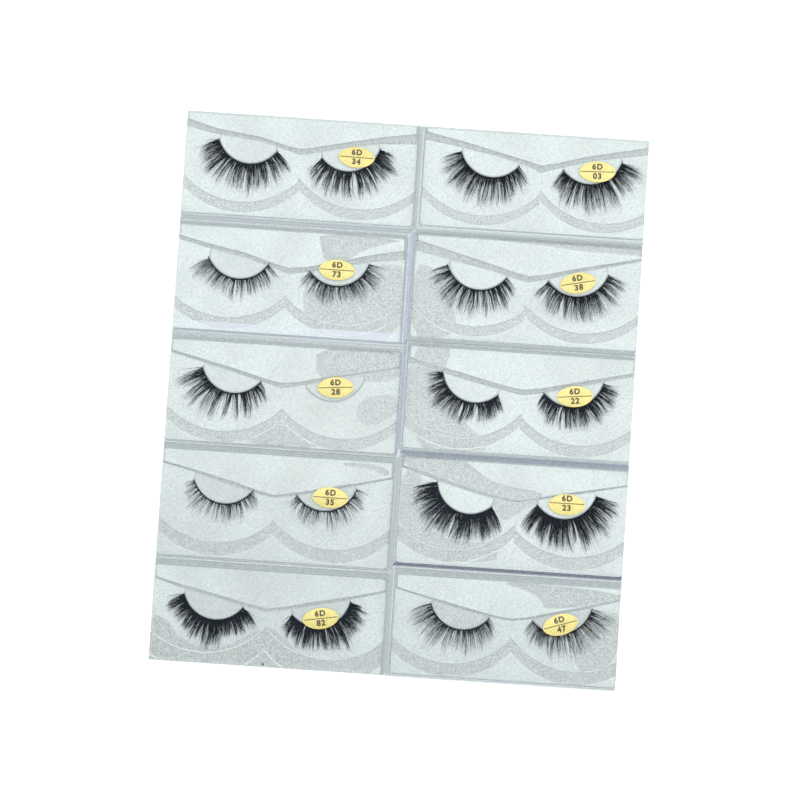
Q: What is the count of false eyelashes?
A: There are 19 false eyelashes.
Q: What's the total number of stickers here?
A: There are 10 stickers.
